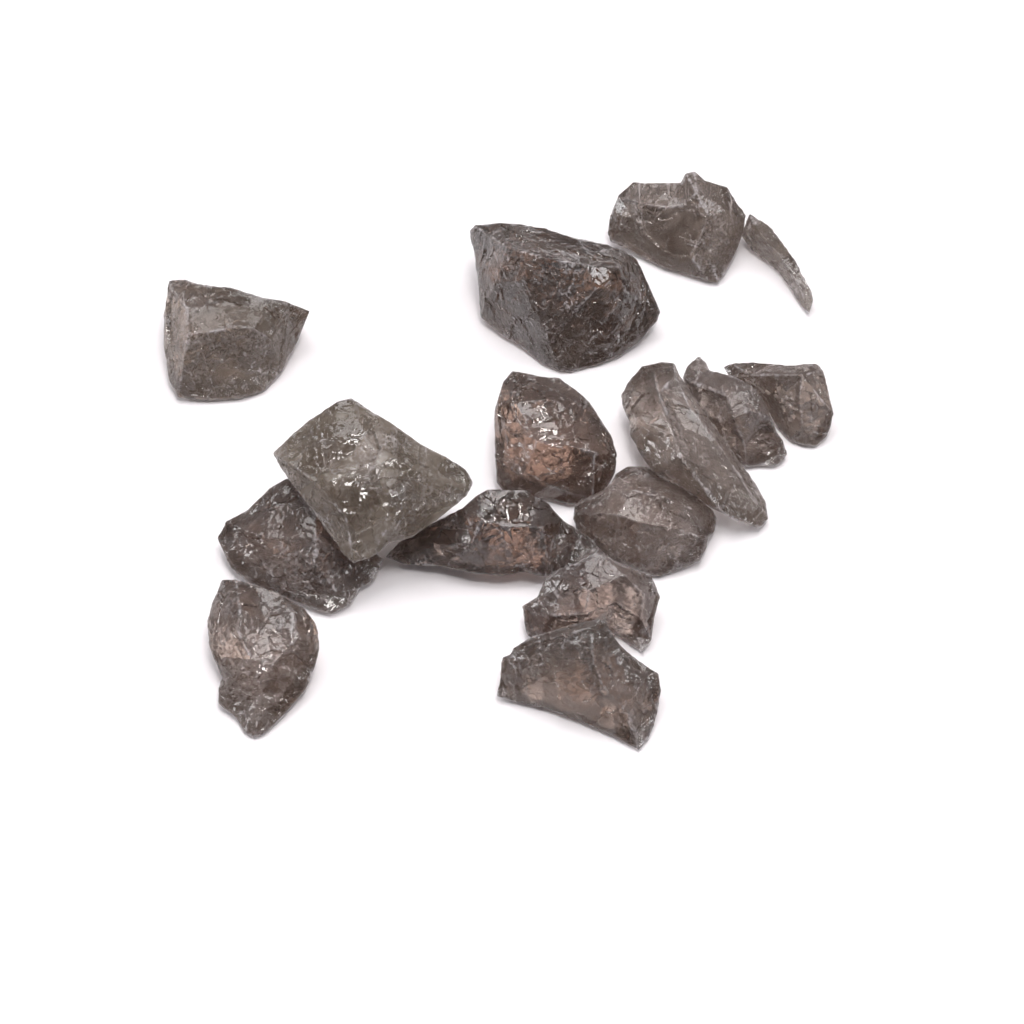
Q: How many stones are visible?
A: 15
